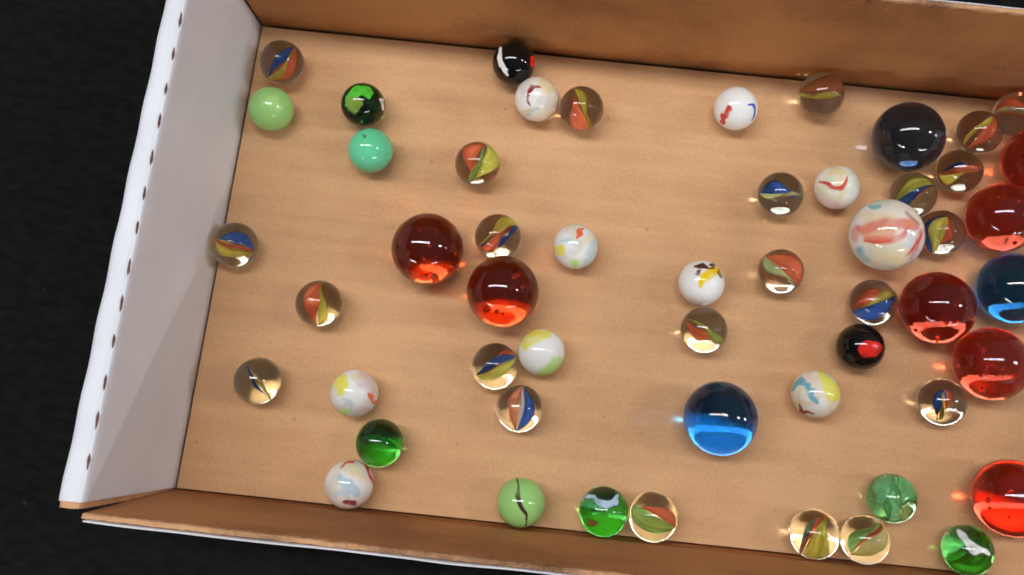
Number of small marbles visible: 42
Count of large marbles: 11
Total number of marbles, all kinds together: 53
